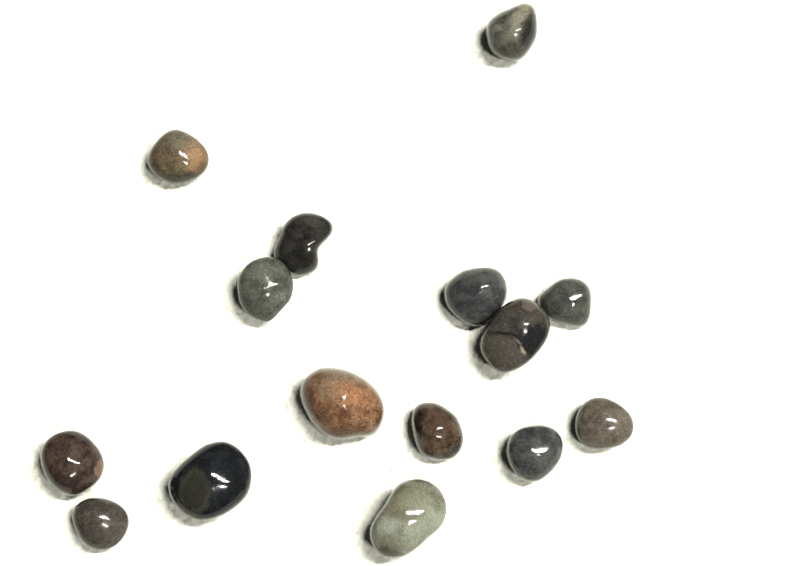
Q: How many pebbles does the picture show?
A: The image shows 15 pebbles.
